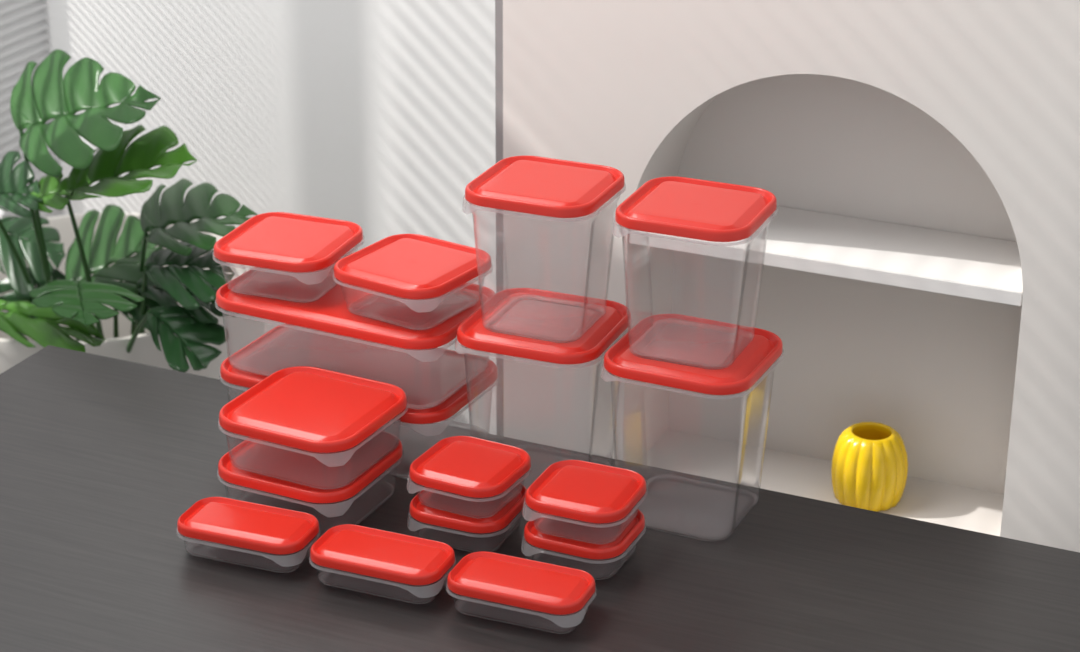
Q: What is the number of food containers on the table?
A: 17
